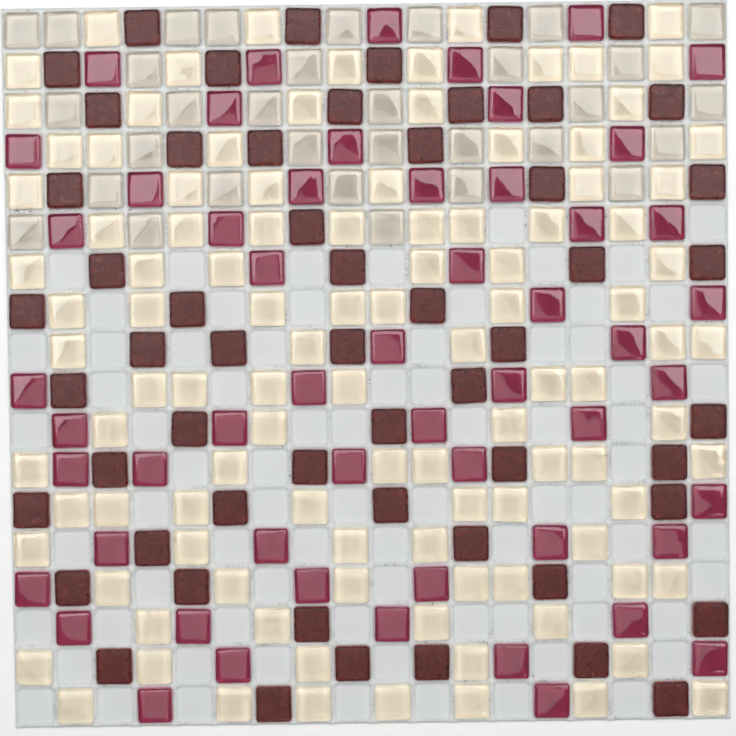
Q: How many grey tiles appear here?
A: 32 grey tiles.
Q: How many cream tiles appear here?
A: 106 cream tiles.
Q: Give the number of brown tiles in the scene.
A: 56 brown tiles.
